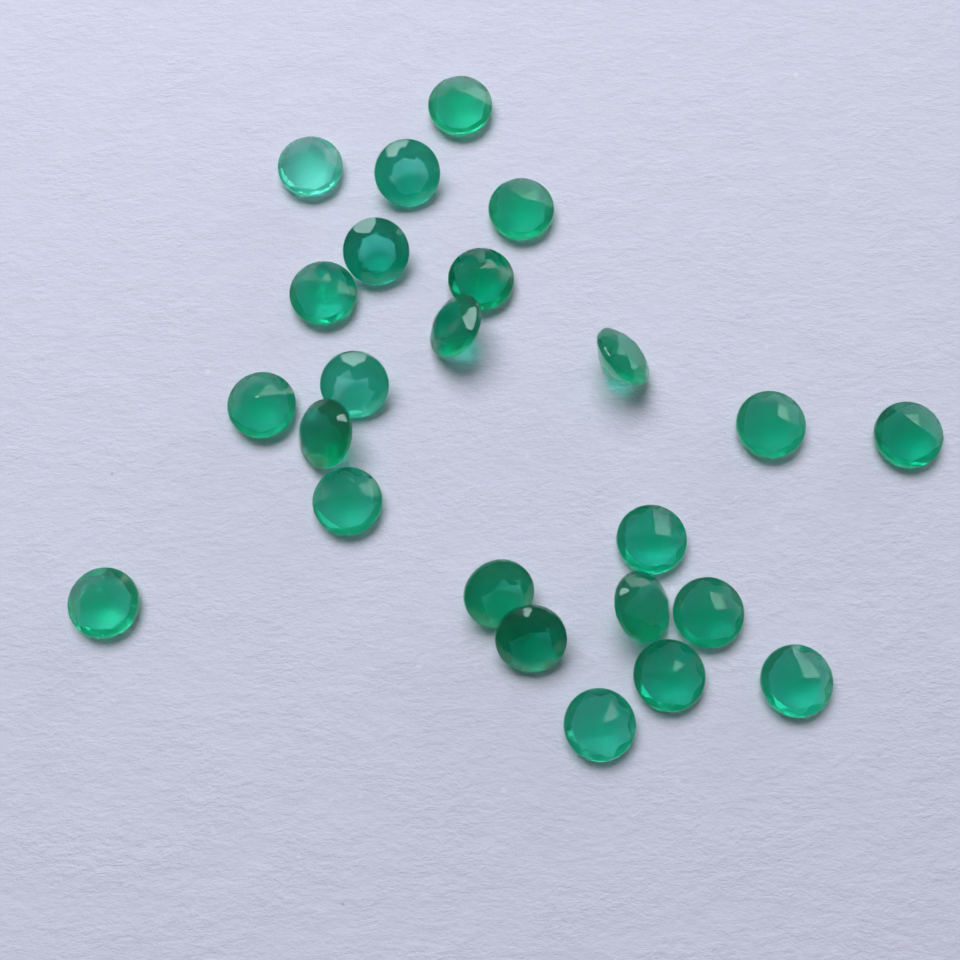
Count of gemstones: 24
